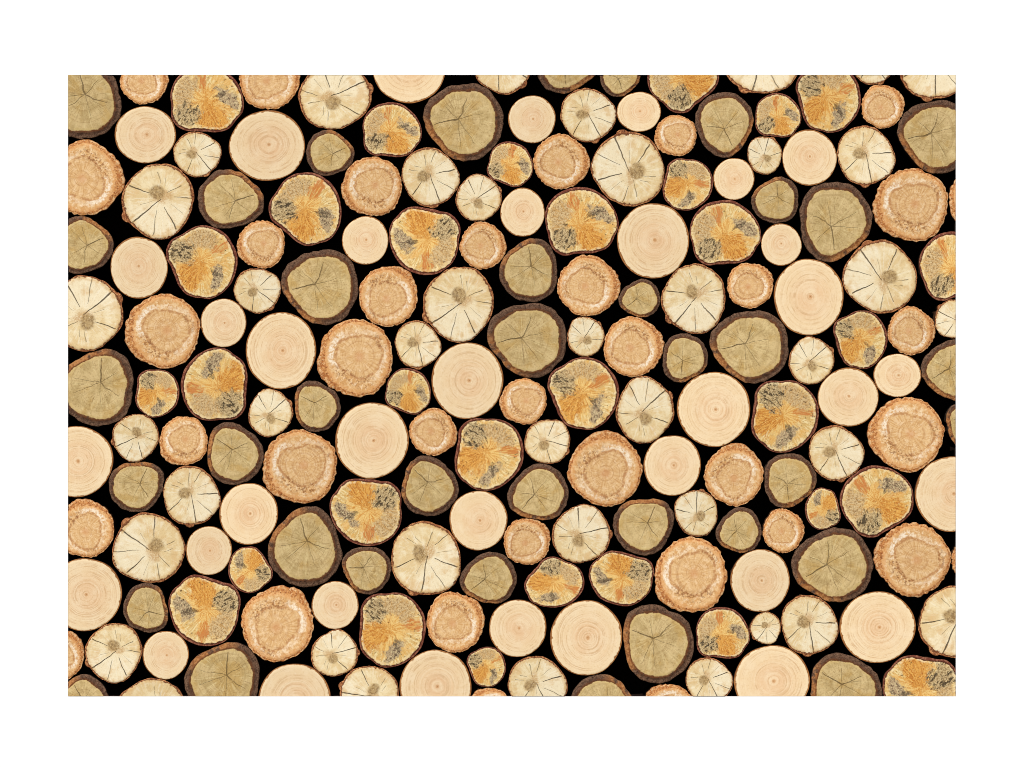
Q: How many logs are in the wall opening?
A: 182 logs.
